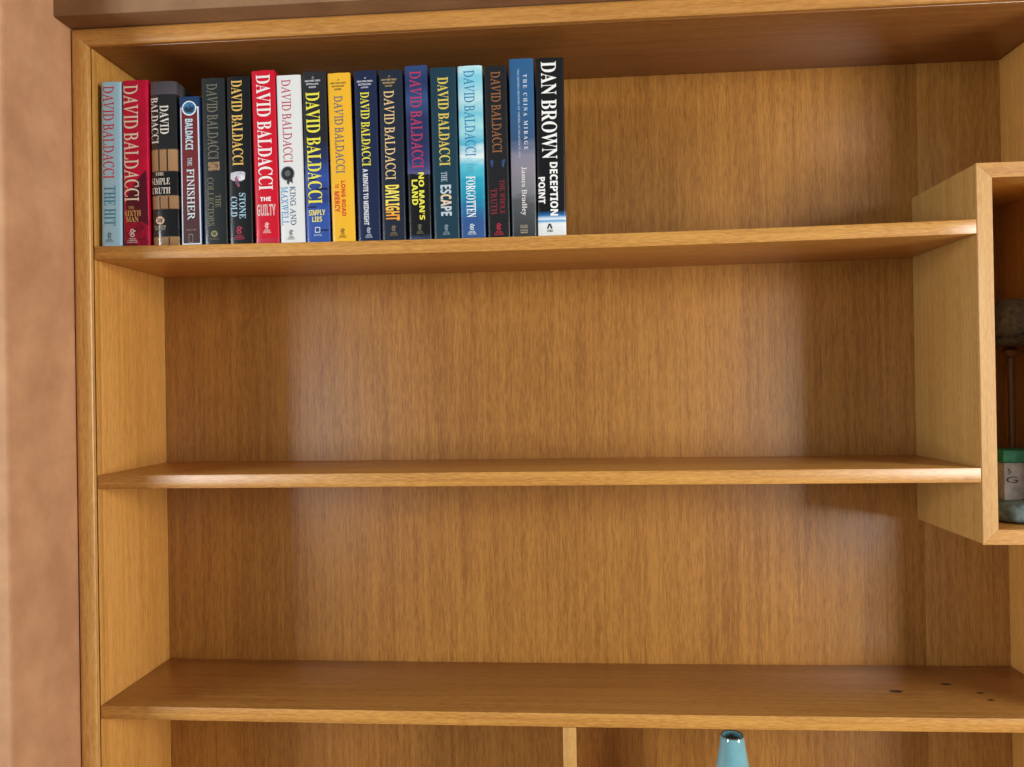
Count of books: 18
